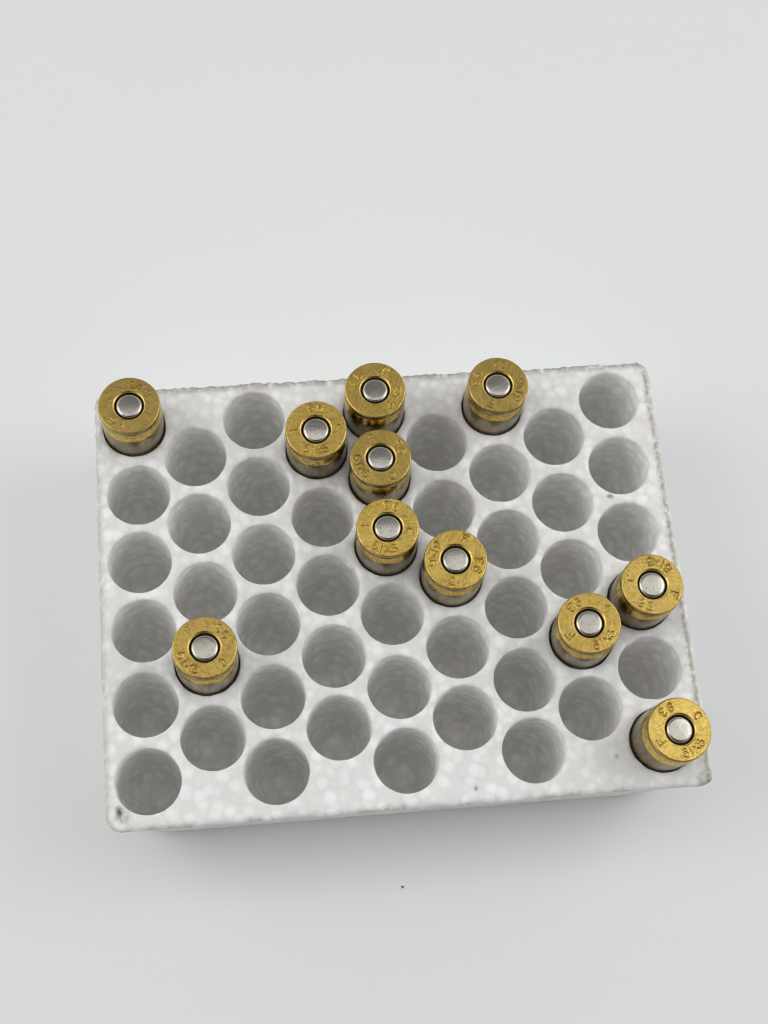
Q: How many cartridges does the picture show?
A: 11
